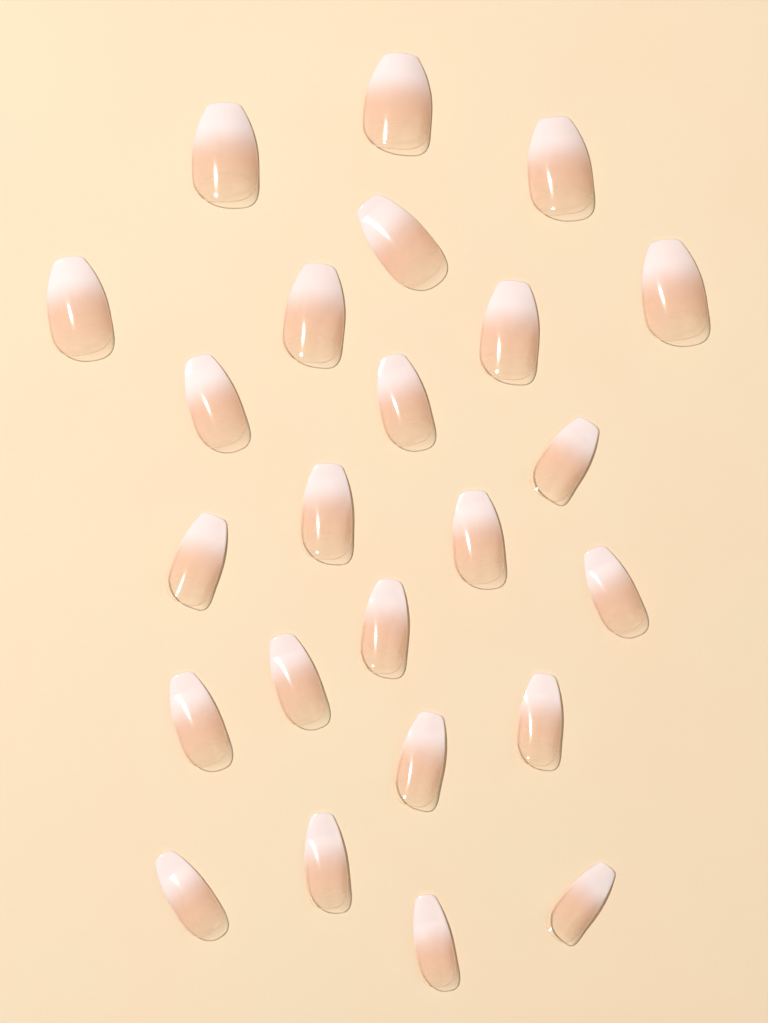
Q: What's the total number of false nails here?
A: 24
